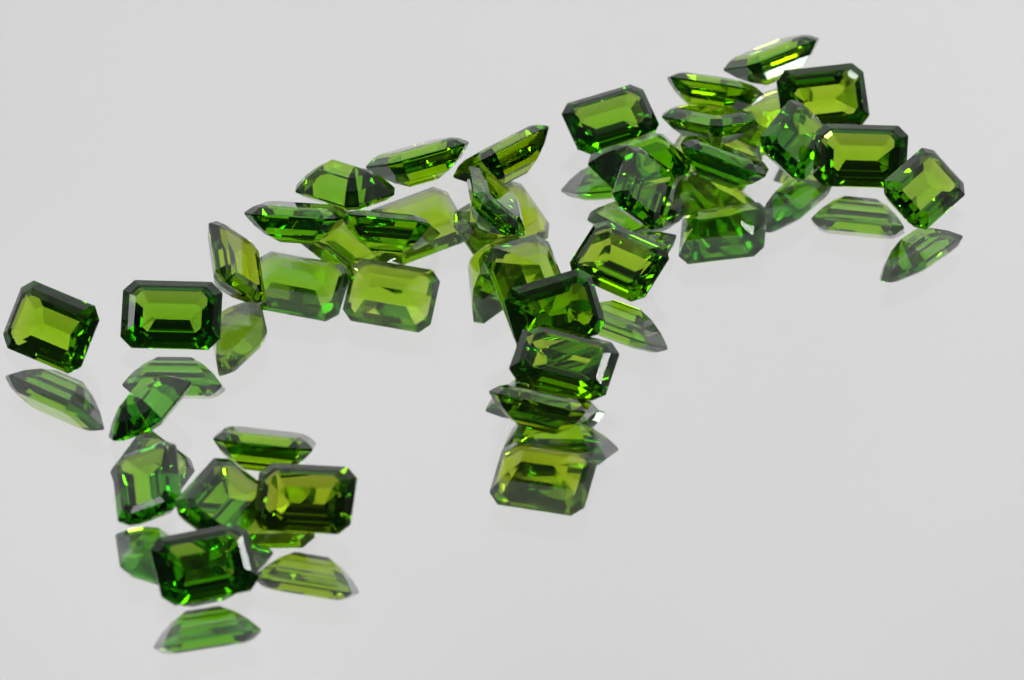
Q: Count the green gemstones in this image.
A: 31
